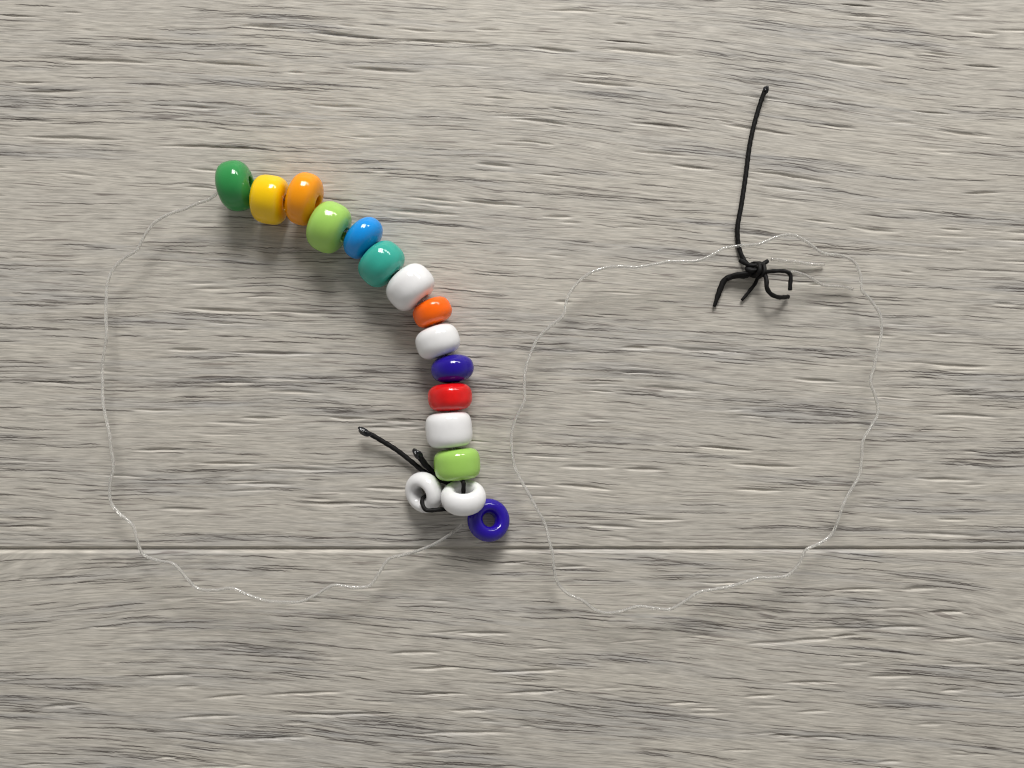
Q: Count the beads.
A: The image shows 16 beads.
